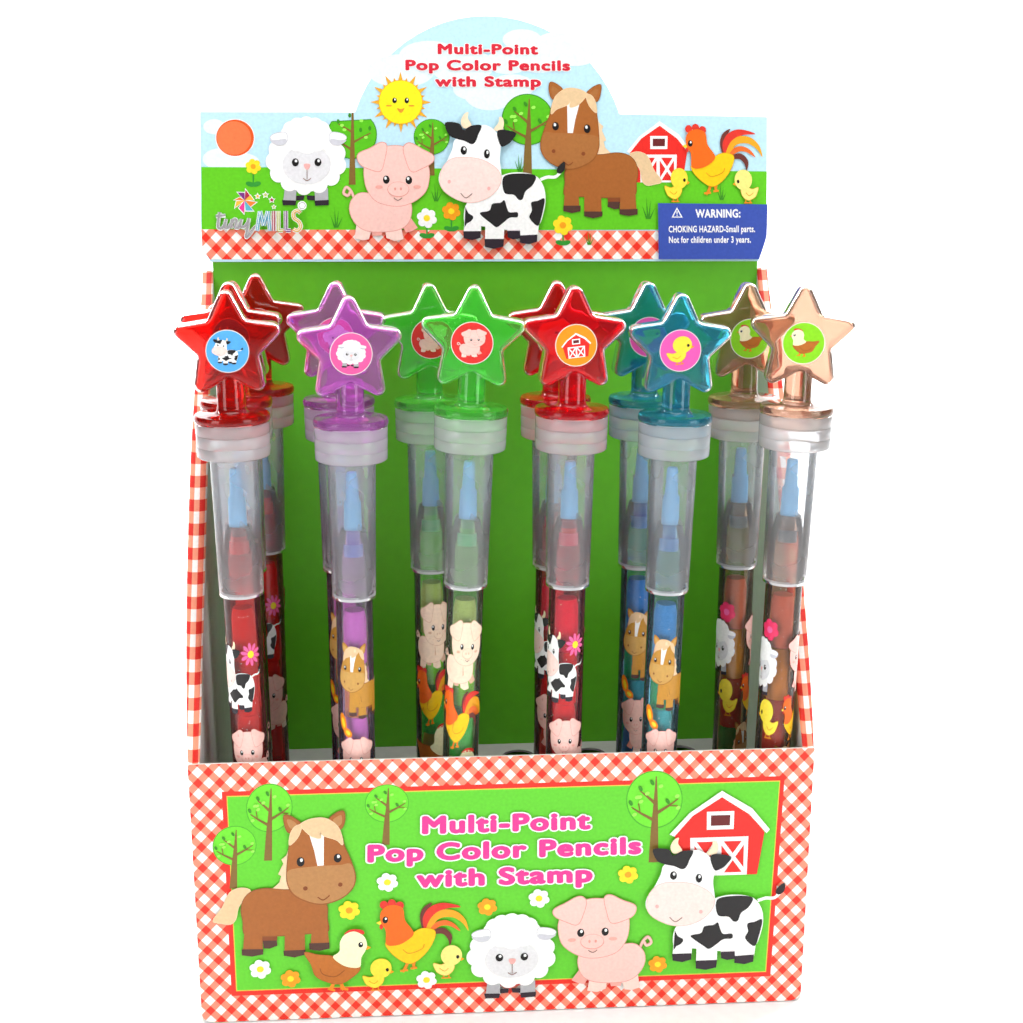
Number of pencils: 13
